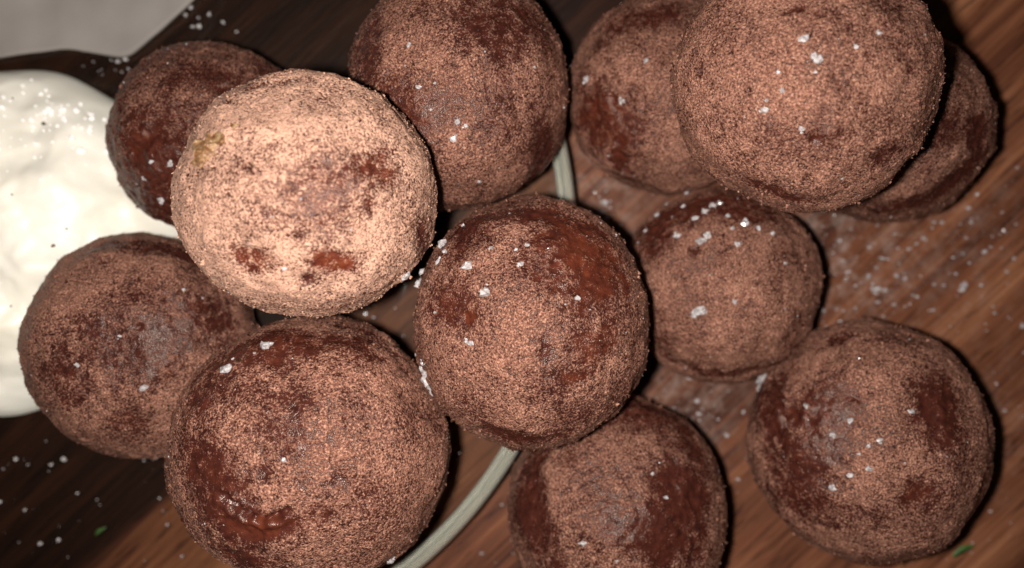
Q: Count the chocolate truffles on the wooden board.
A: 12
